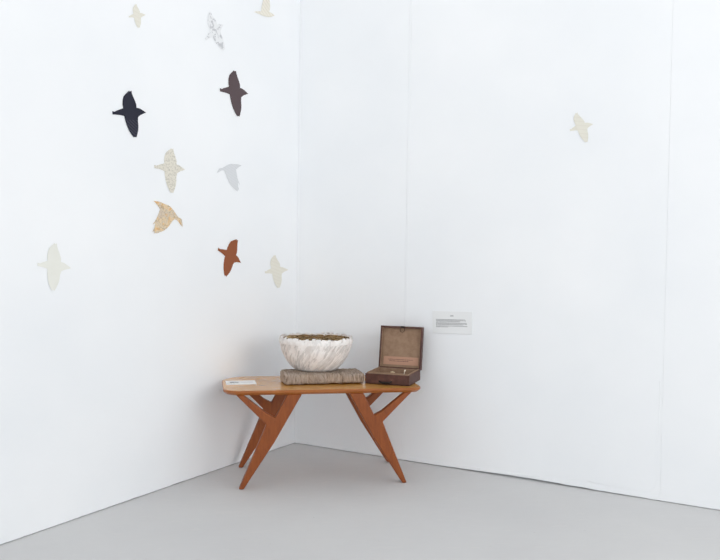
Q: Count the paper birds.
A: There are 12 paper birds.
